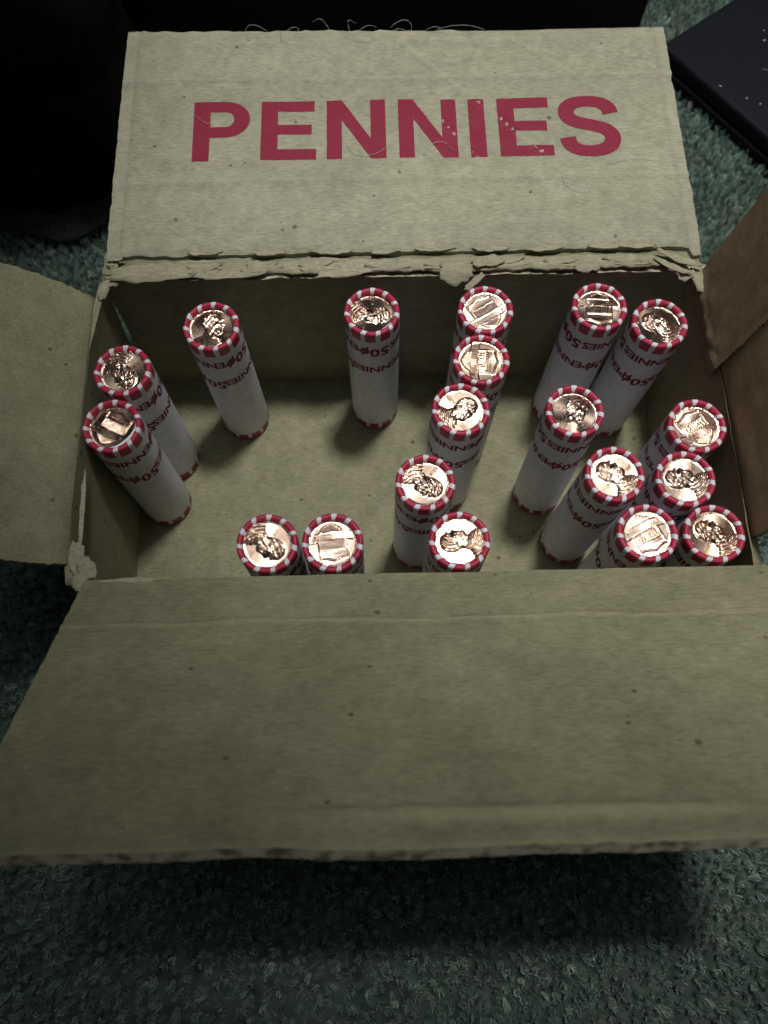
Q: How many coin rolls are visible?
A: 19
